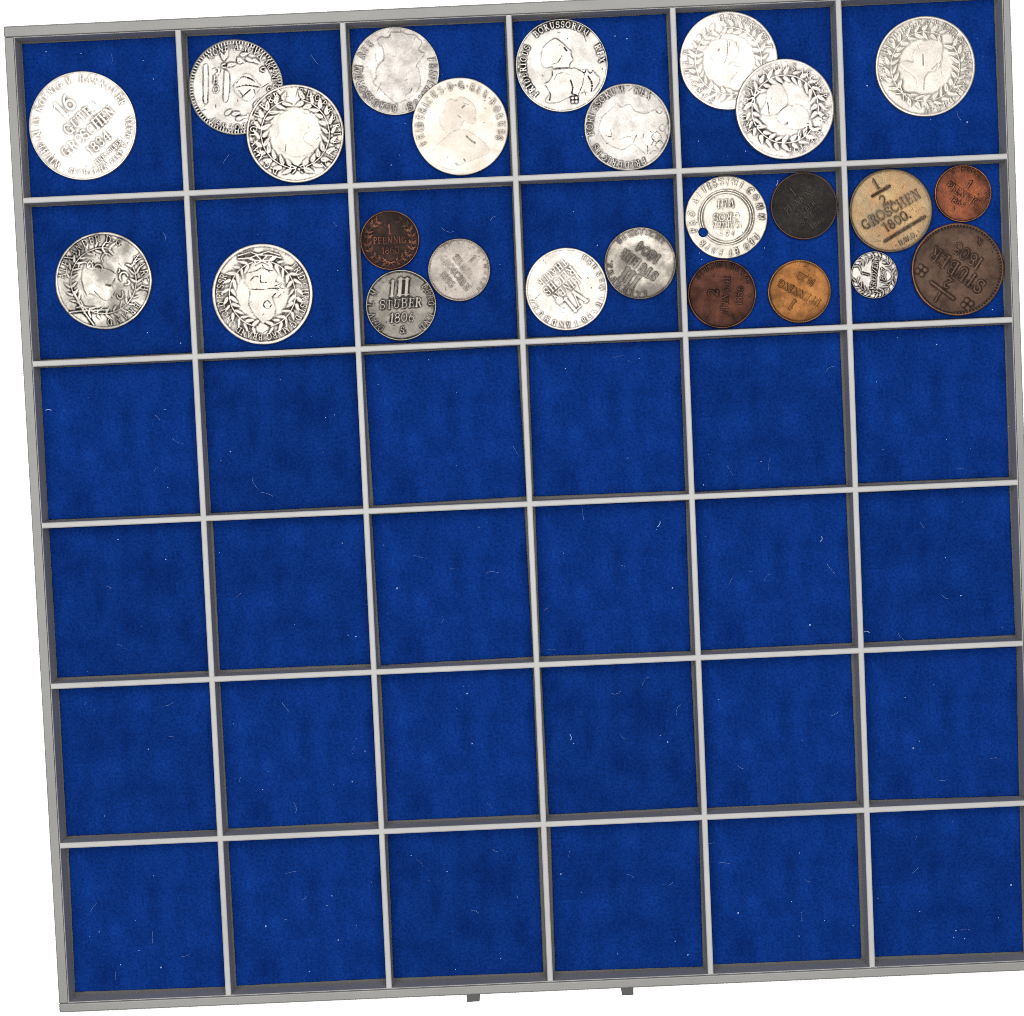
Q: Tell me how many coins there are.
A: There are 25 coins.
